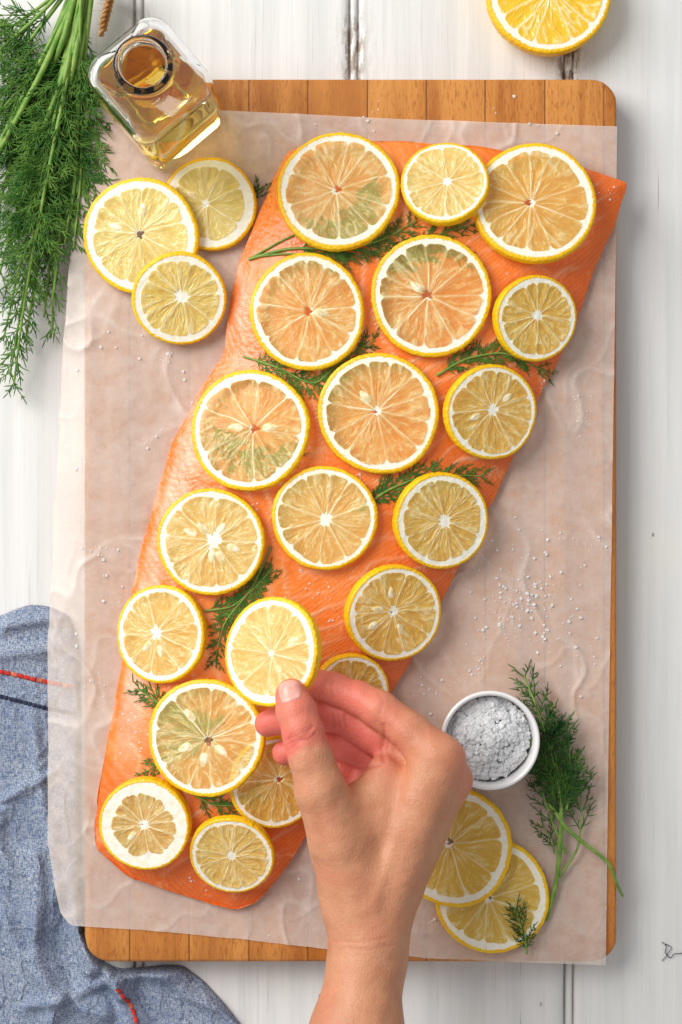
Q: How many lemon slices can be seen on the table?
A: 26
